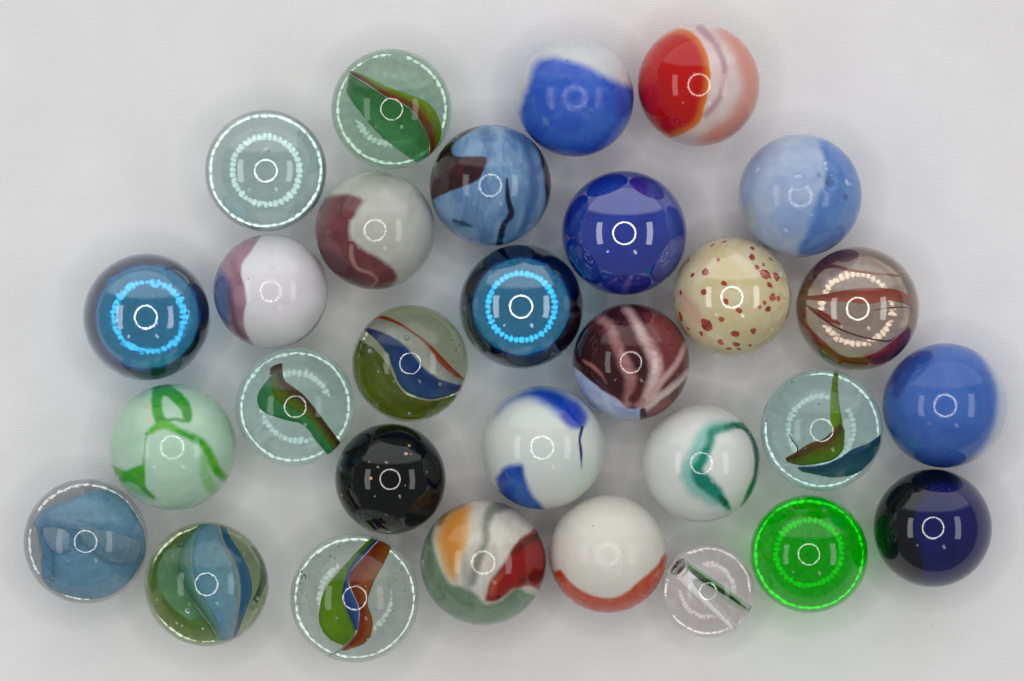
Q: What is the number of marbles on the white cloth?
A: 30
